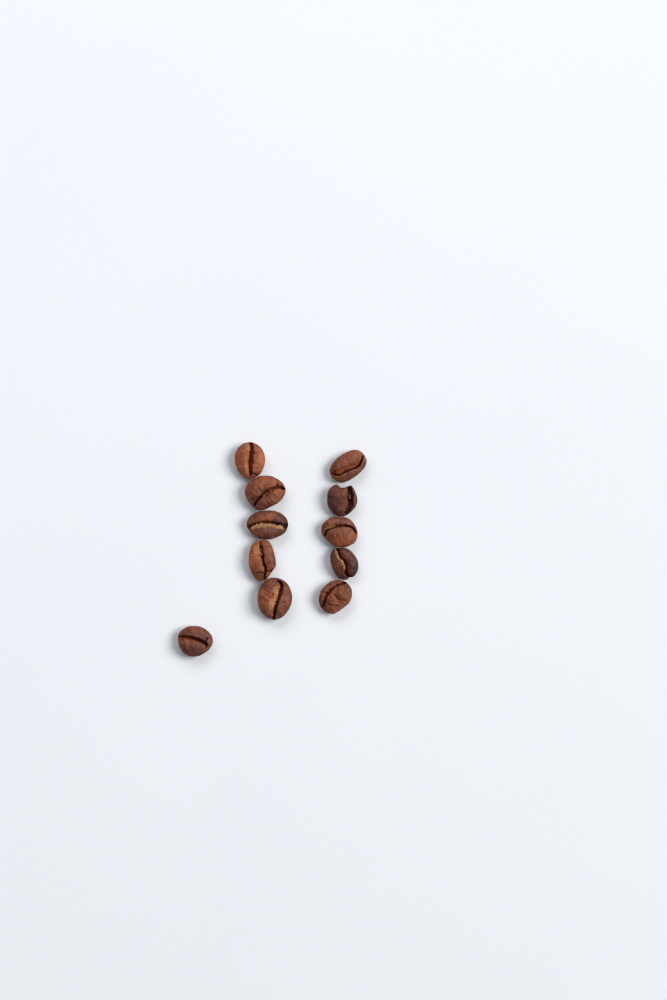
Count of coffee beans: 11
